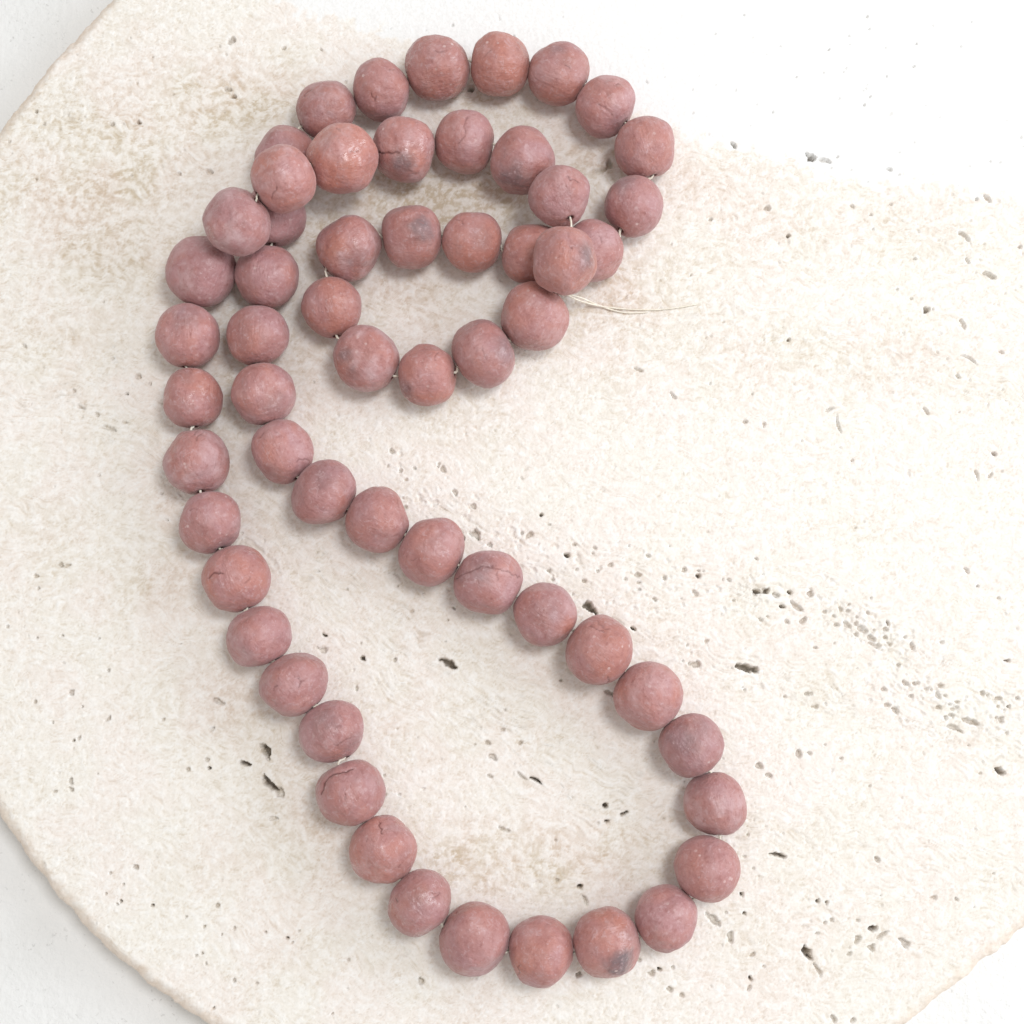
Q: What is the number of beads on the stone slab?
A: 58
